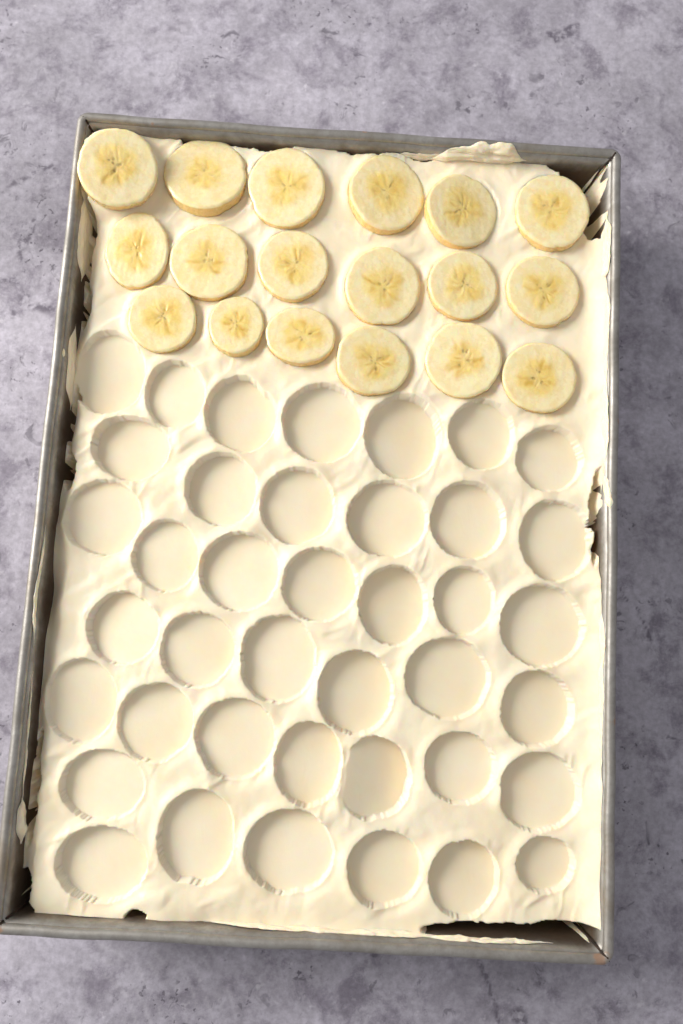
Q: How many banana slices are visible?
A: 18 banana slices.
